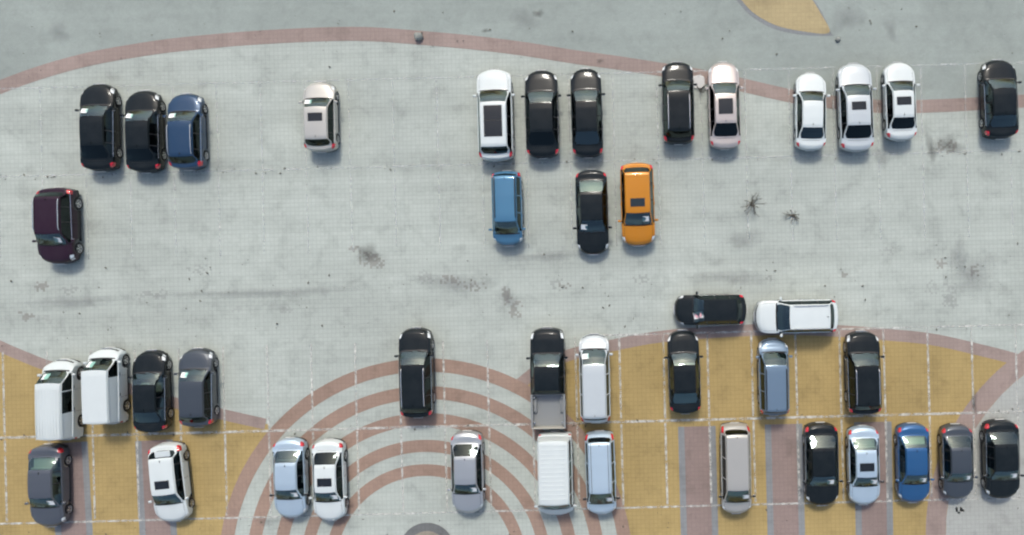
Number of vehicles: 42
